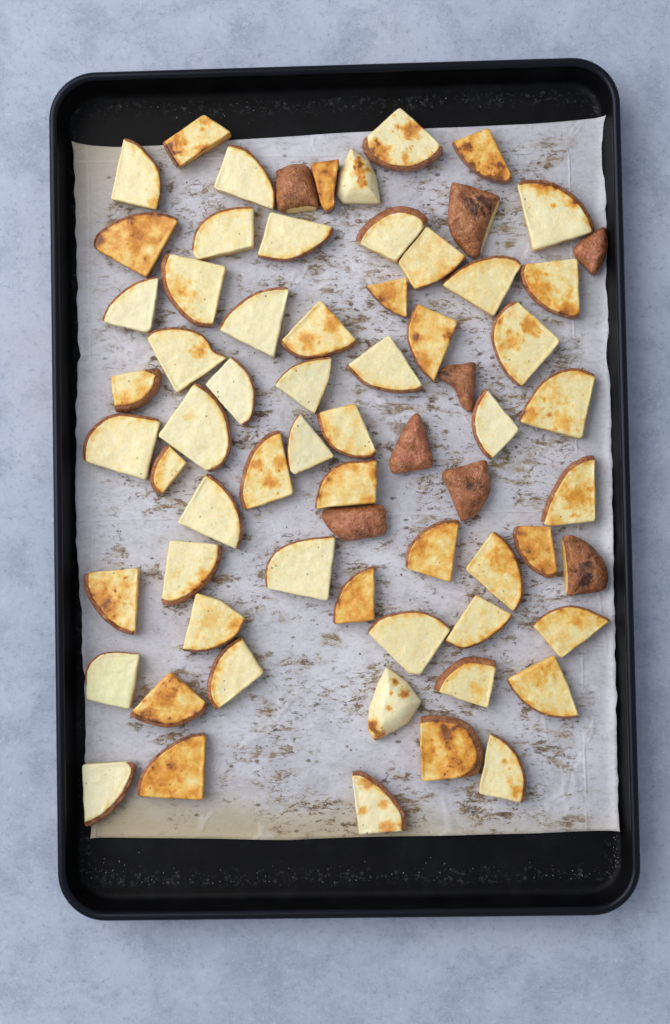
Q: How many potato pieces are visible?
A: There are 68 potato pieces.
